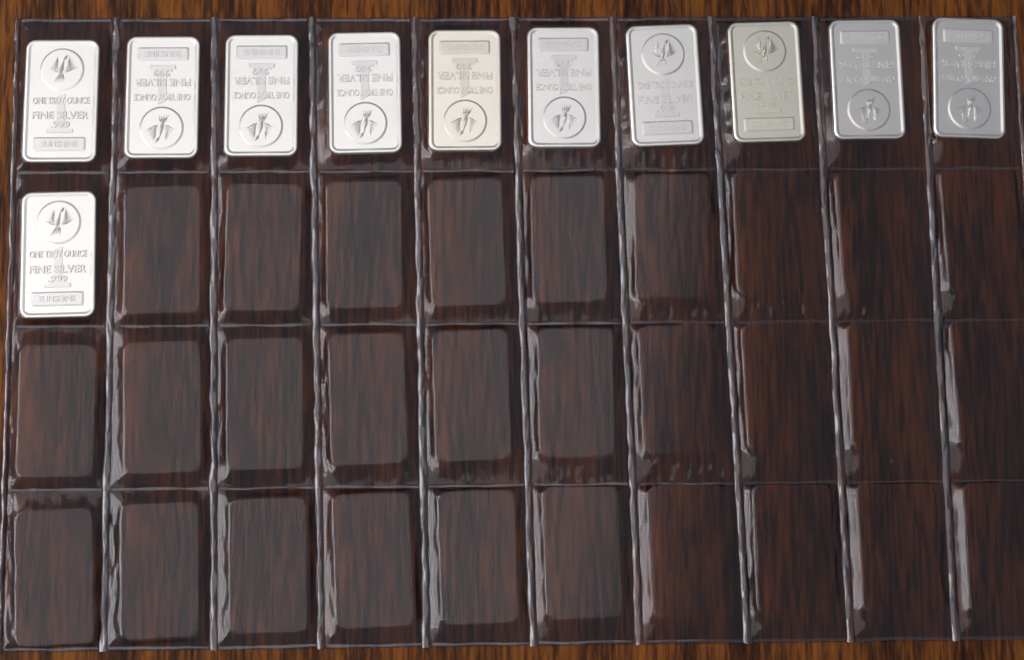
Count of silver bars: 11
